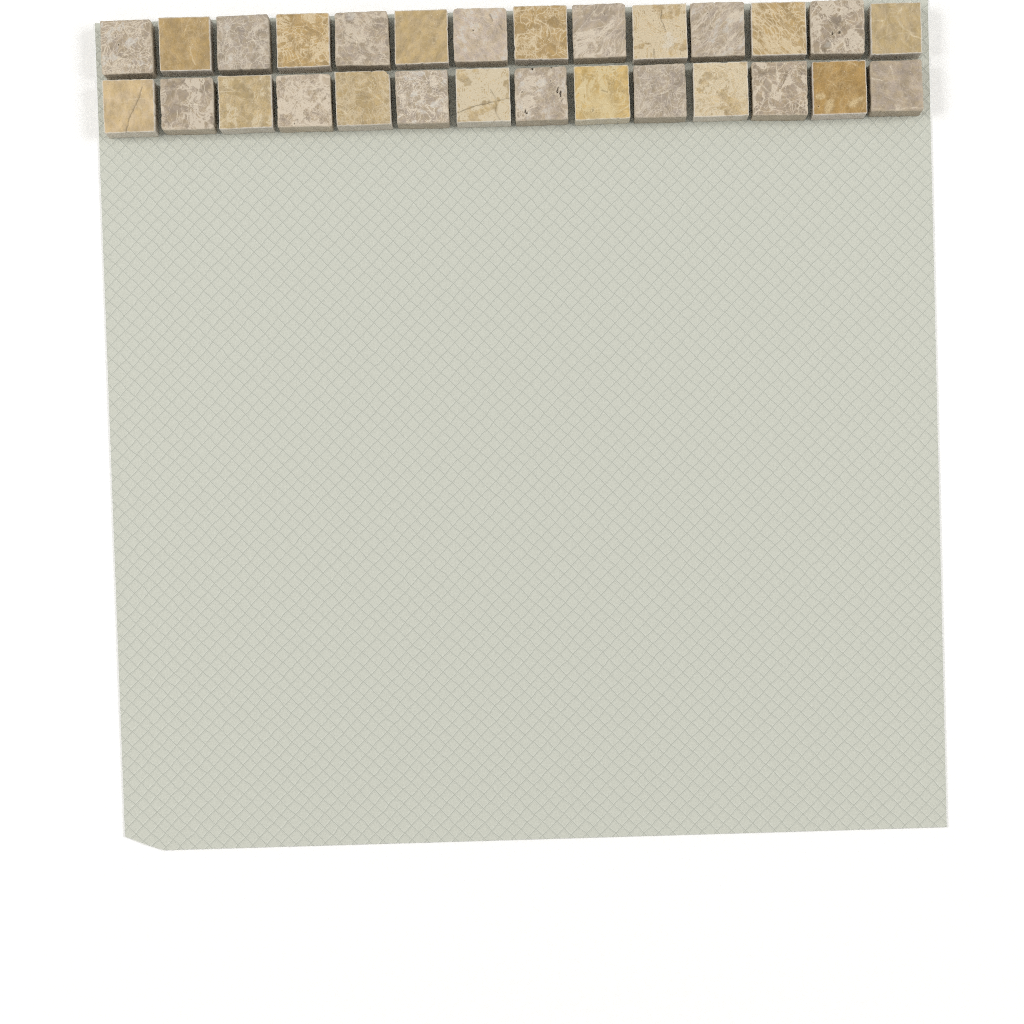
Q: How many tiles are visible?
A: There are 28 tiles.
